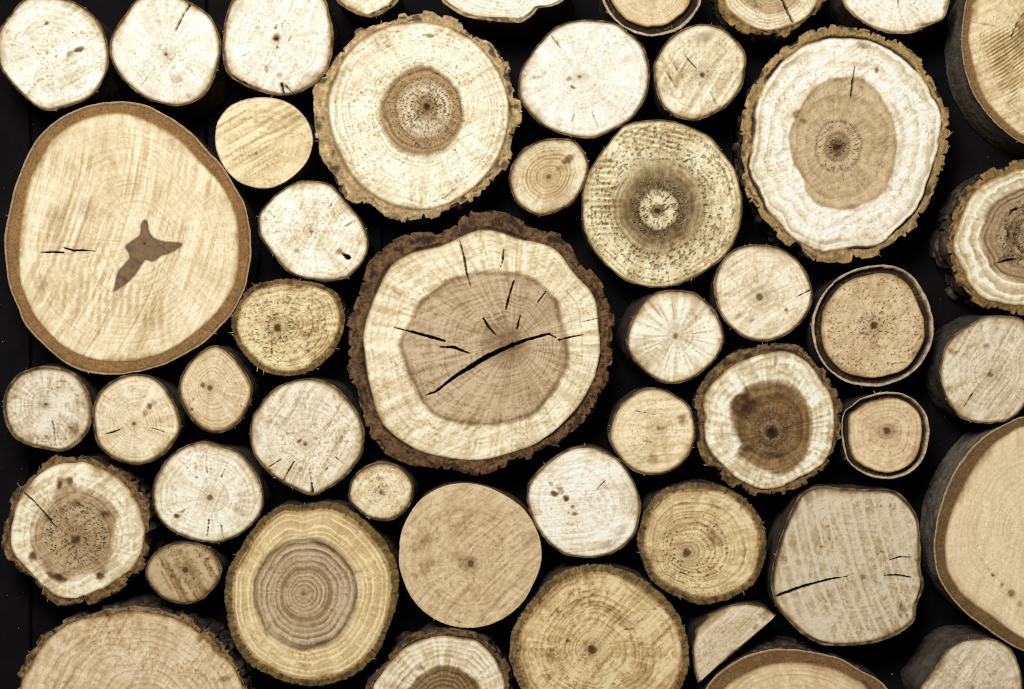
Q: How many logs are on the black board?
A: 48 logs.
